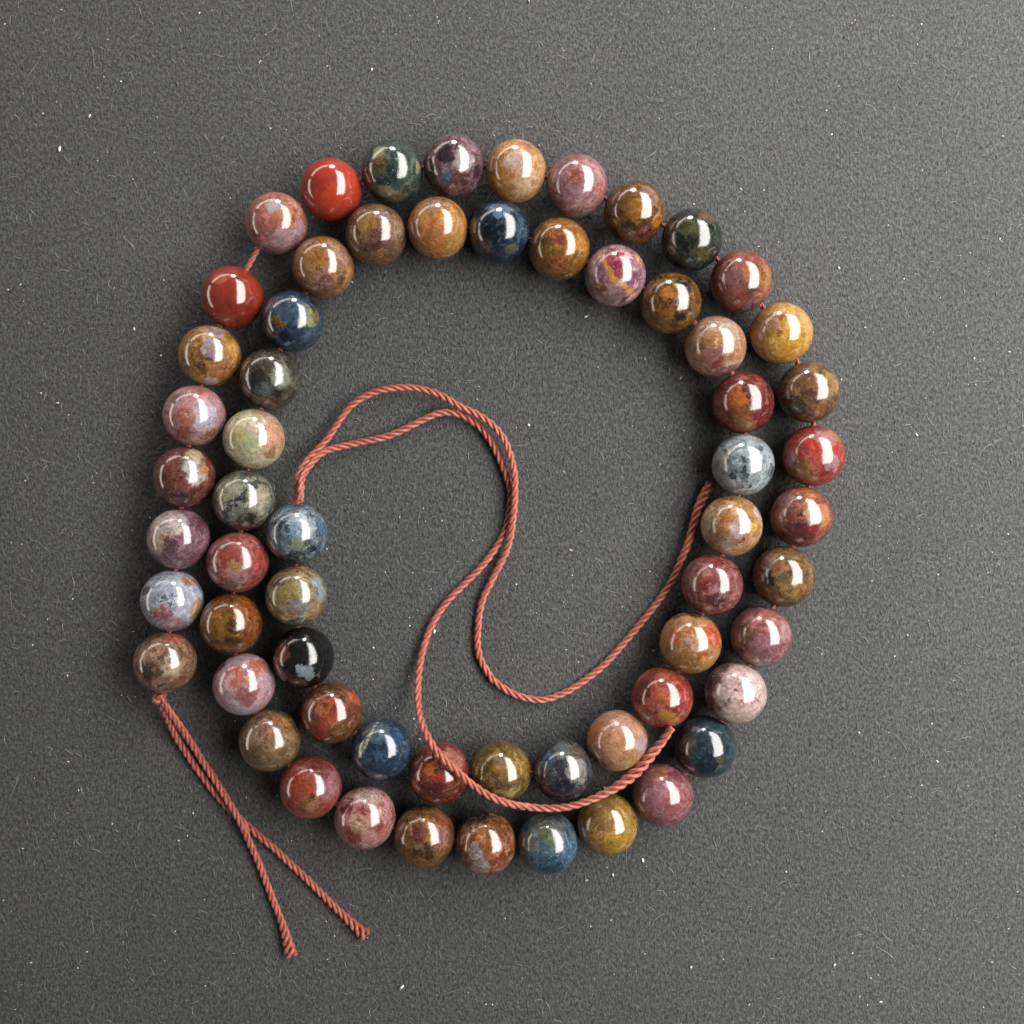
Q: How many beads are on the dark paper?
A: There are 62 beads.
